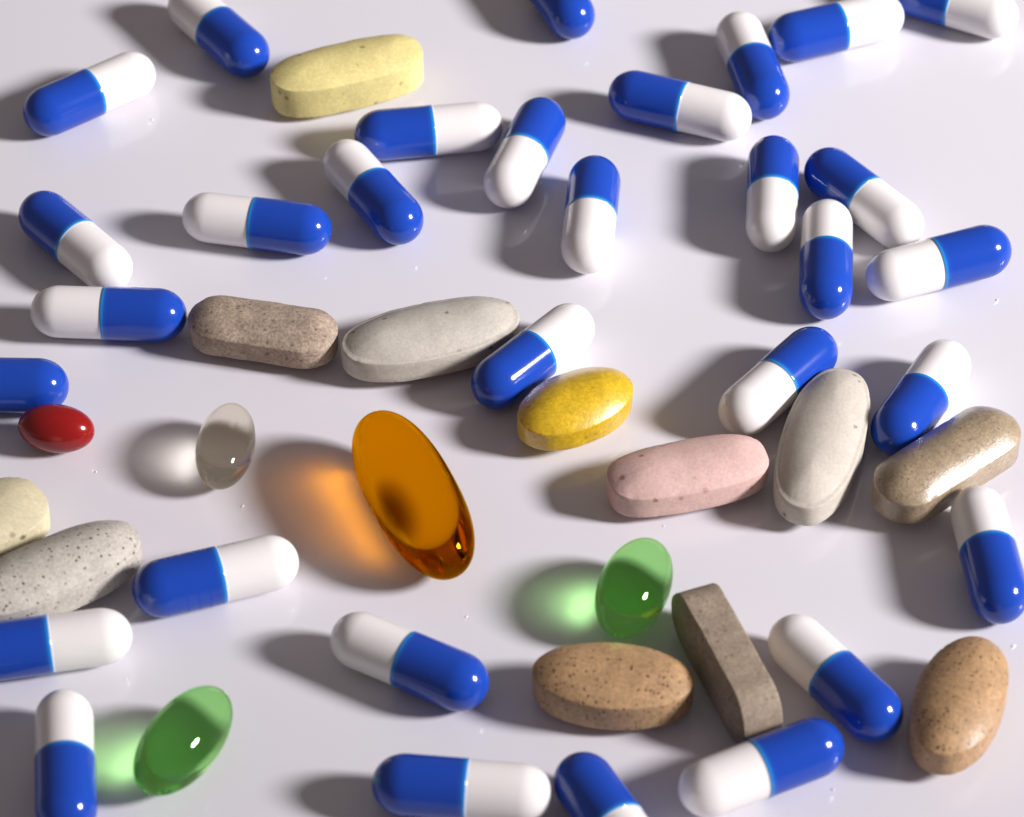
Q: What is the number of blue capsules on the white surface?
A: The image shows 31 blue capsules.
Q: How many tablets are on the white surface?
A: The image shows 12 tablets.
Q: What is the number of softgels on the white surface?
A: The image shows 5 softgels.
